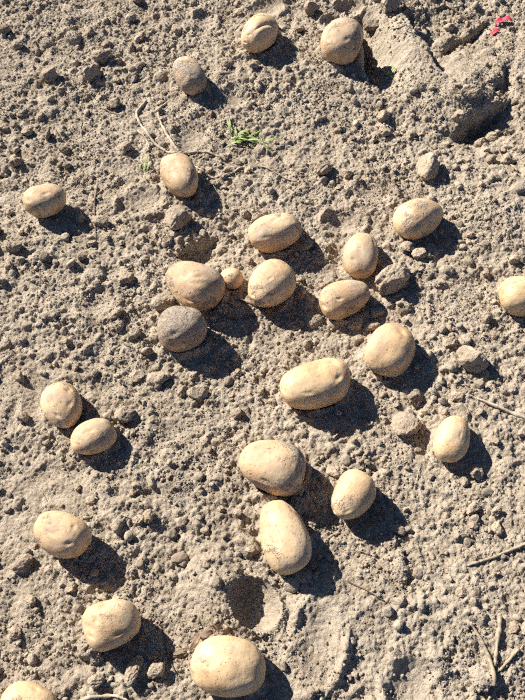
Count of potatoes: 26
